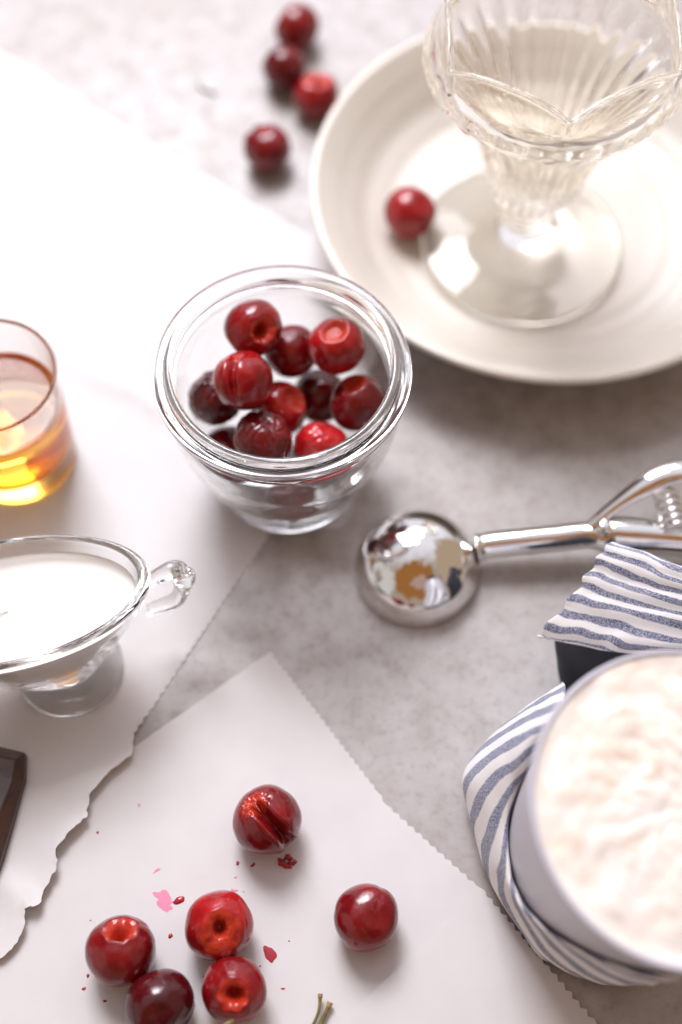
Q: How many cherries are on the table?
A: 23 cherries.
